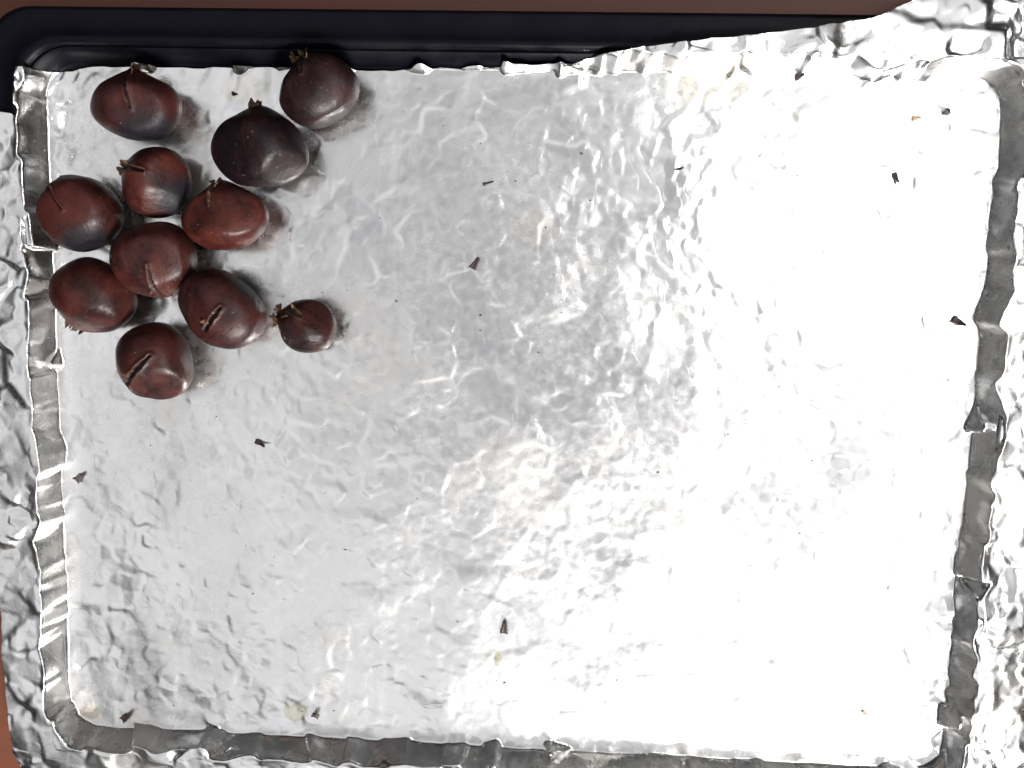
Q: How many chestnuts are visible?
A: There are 11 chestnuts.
